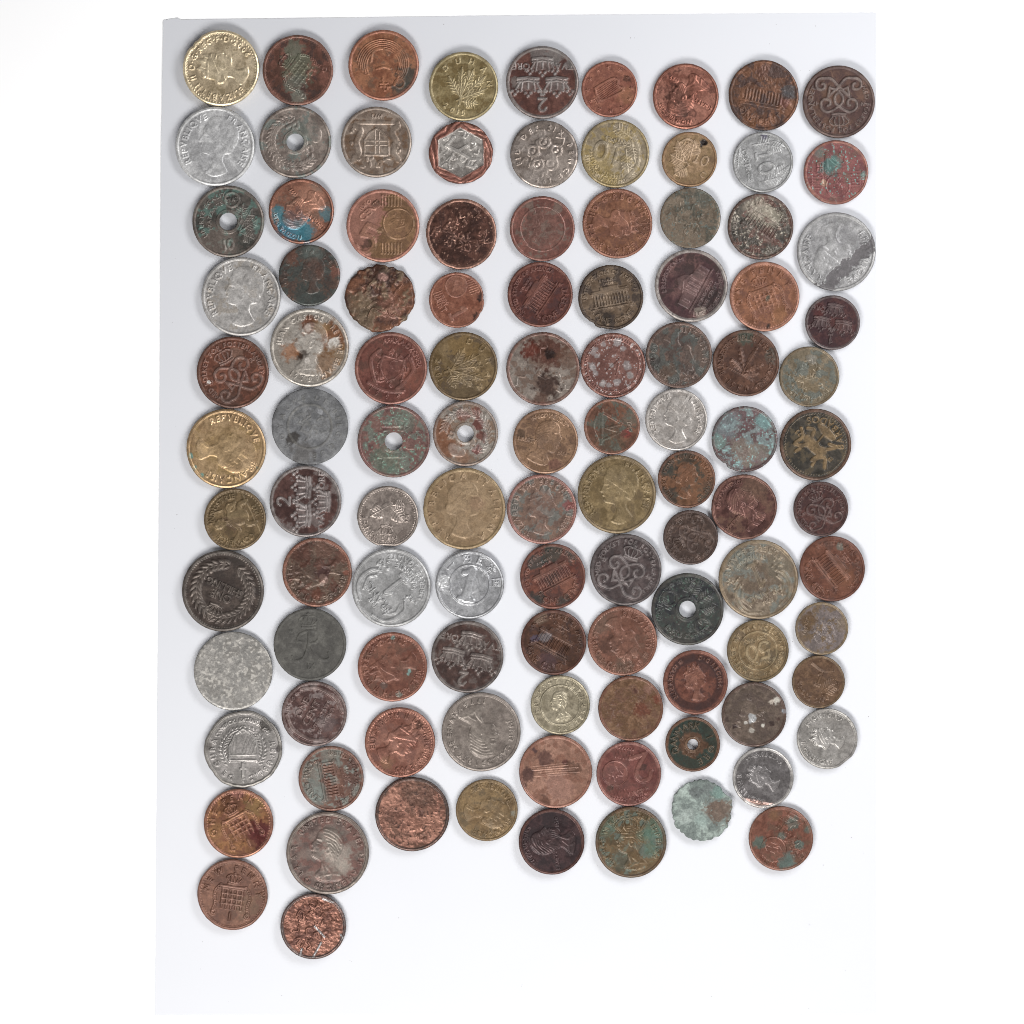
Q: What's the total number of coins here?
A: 106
